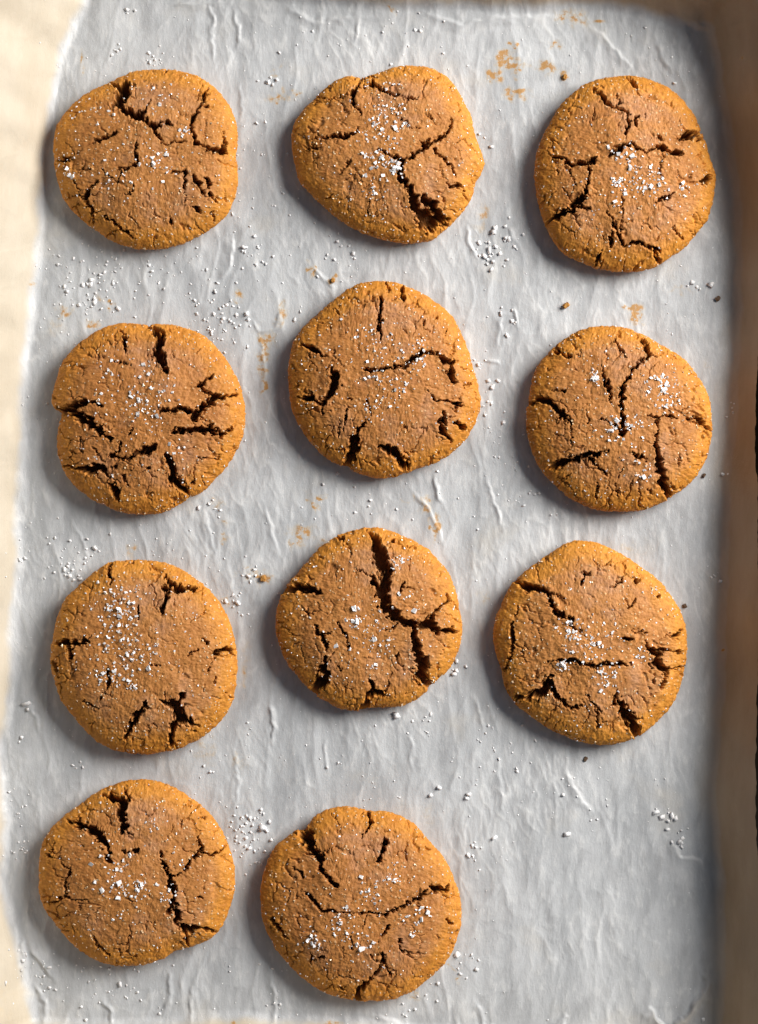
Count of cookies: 11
